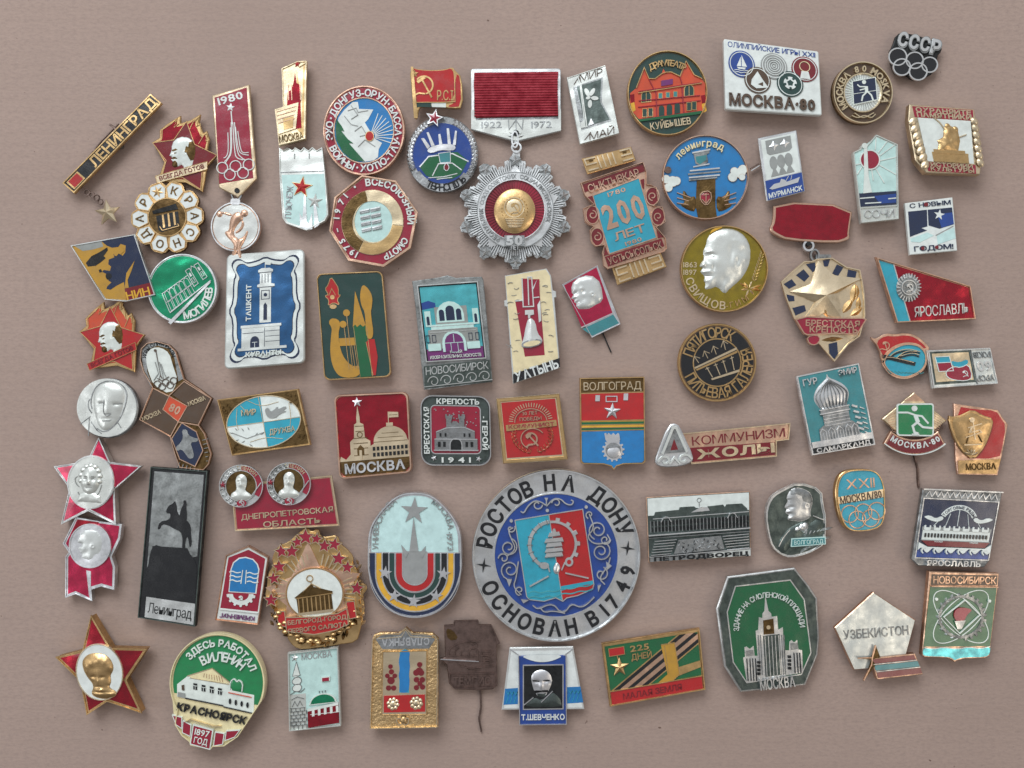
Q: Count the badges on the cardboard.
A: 69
